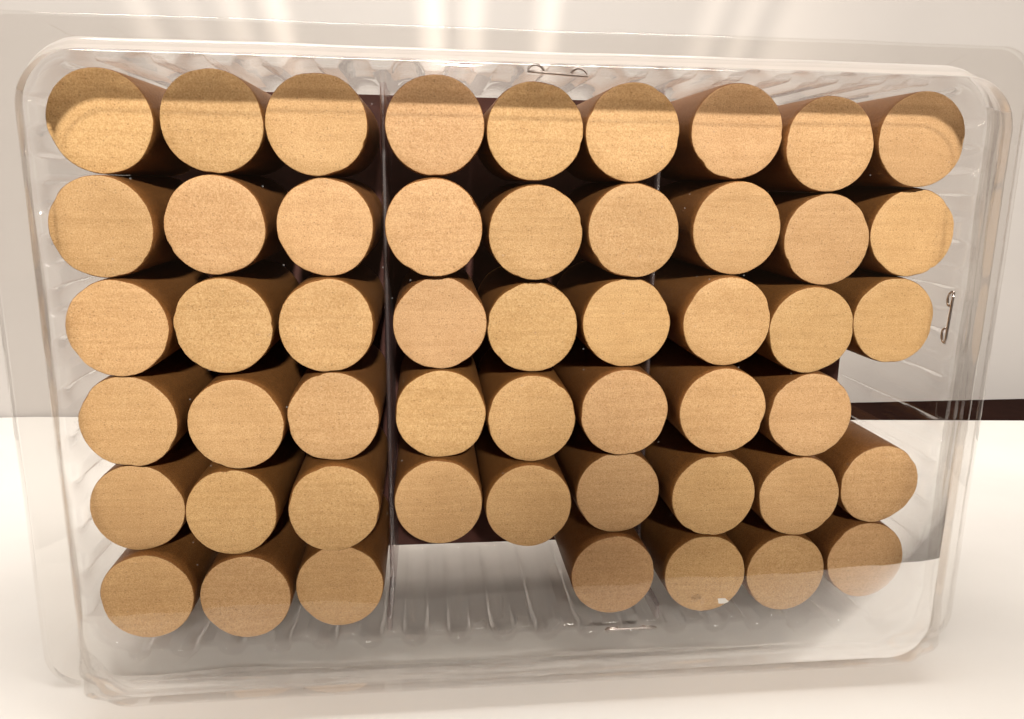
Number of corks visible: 51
